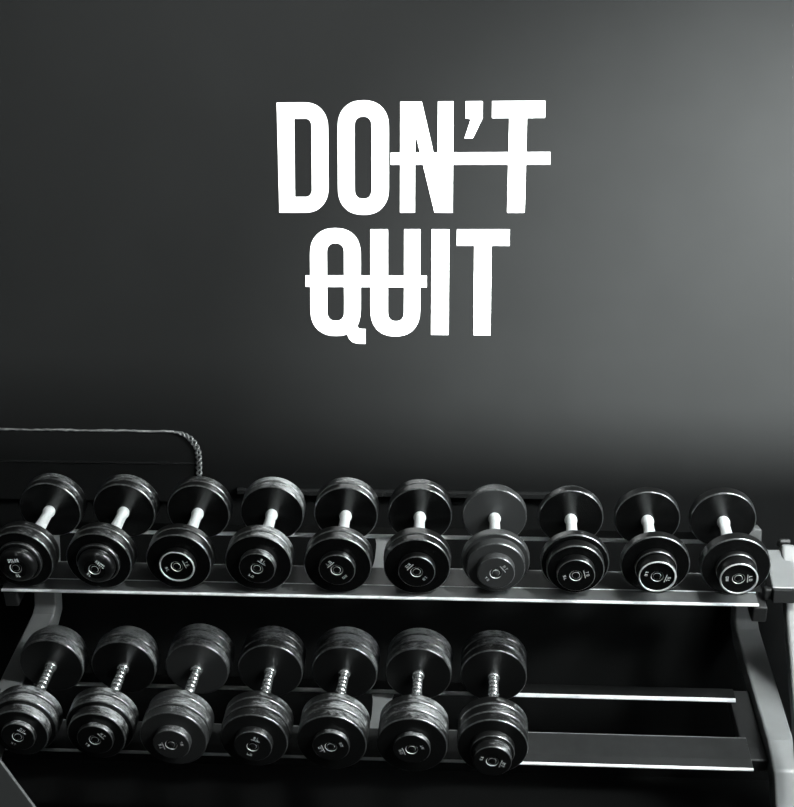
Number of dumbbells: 17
